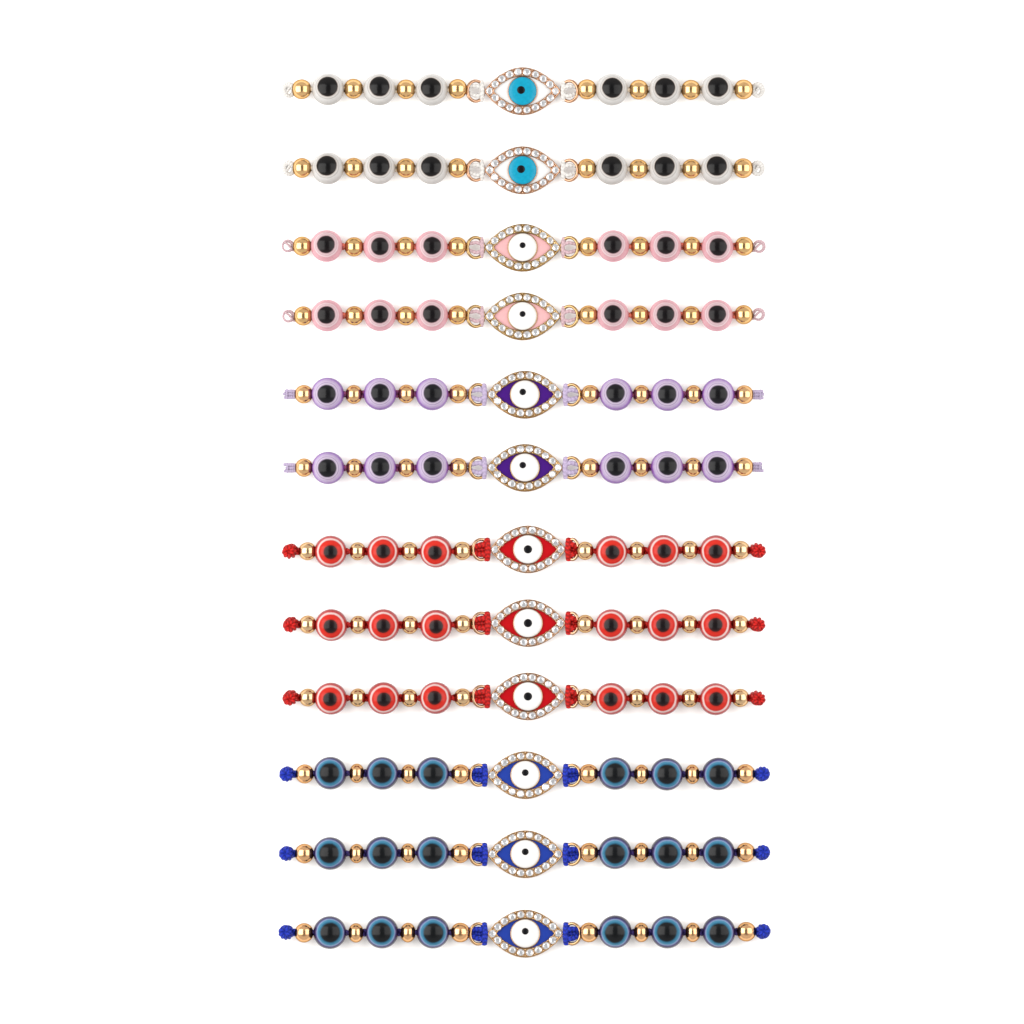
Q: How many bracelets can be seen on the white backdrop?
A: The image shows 12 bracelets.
